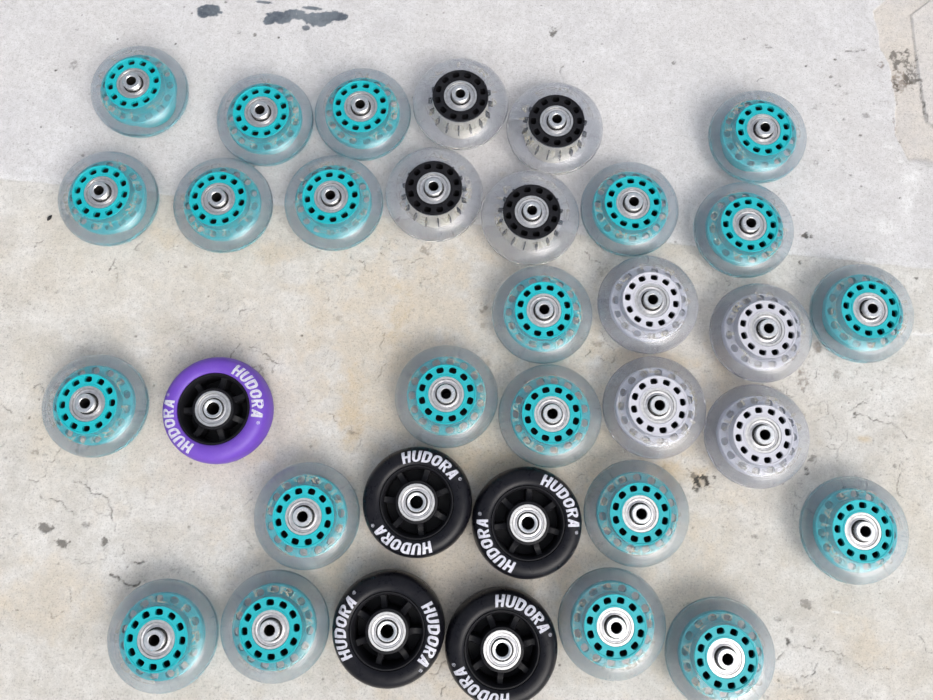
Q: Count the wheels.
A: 34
